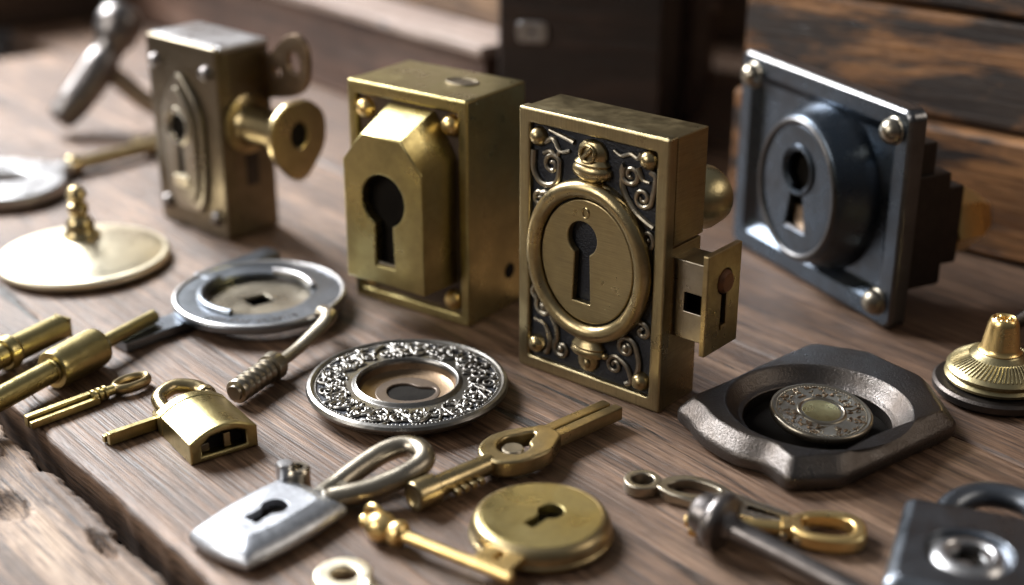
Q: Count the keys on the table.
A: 7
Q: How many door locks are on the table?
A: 4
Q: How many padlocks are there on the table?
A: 3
